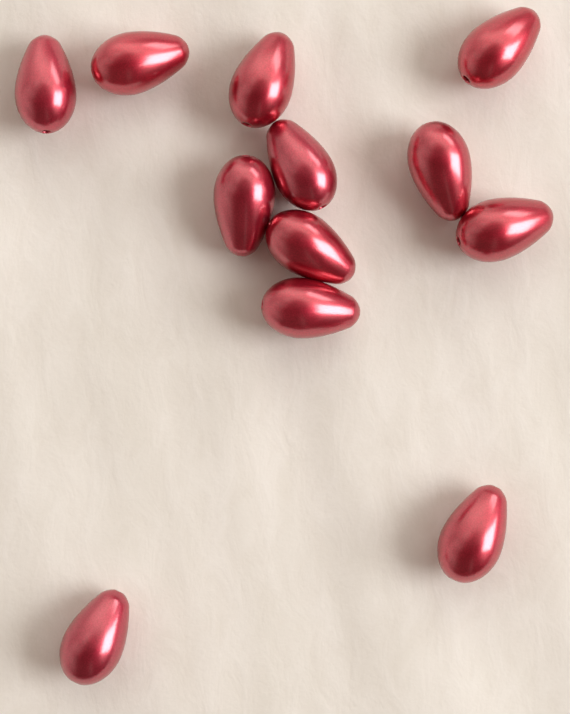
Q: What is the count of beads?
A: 12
